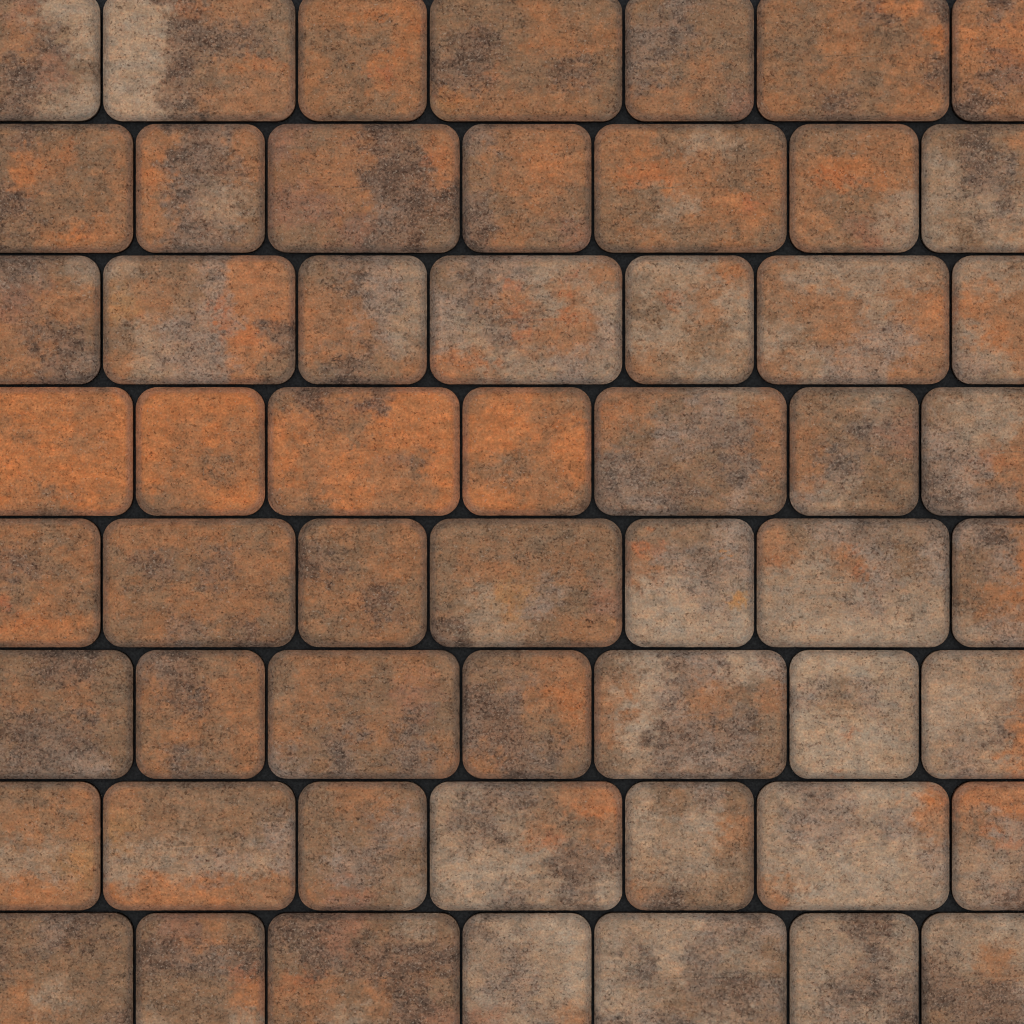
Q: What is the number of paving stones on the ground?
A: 56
